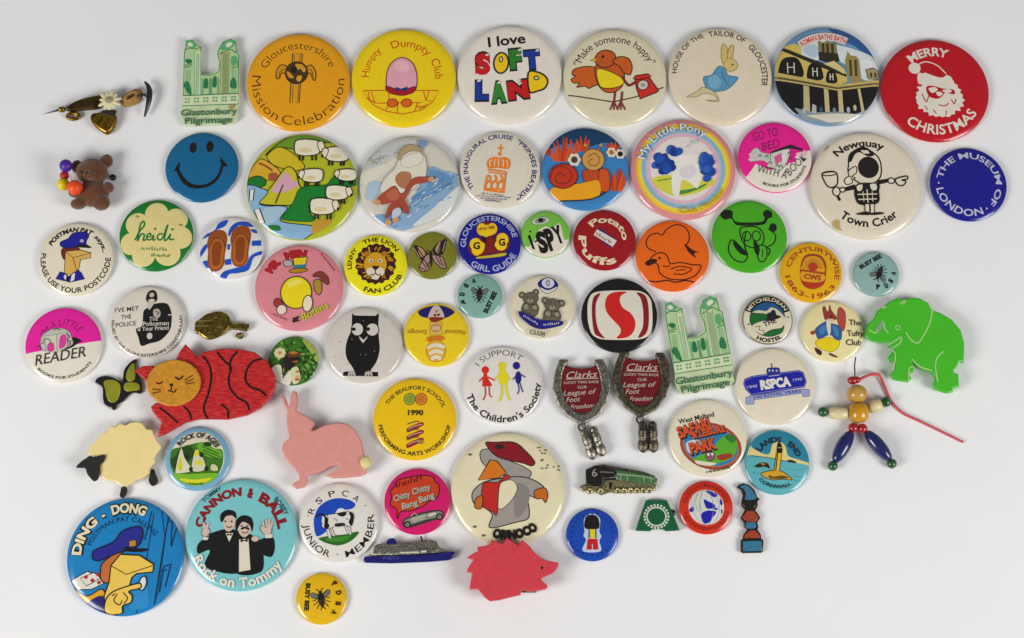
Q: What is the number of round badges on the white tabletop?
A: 53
